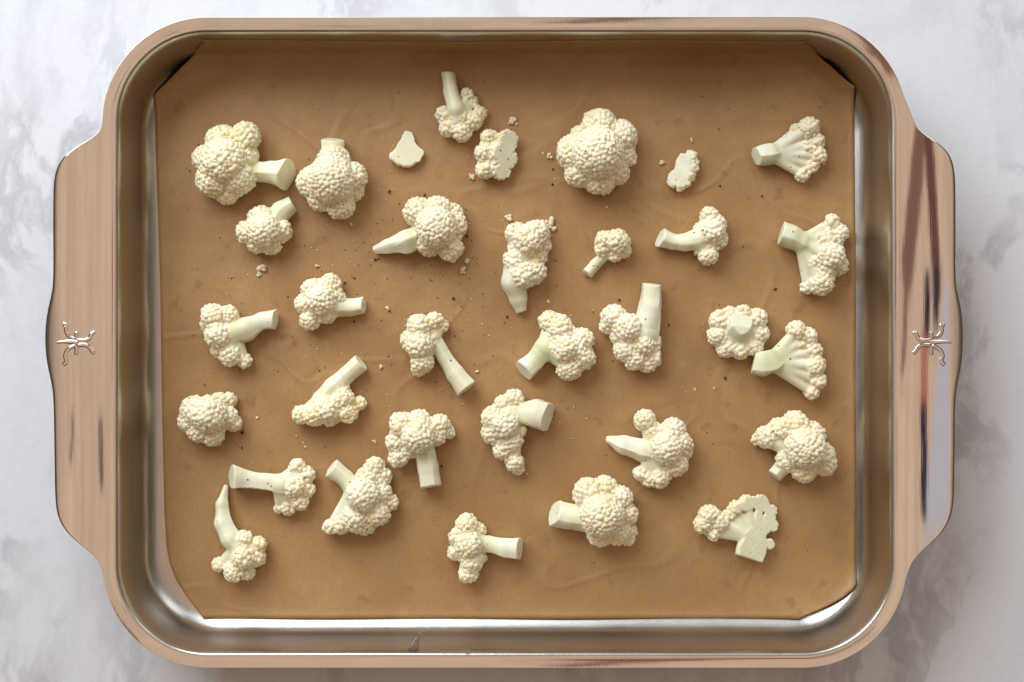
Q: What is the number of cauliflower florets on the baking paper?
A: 33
